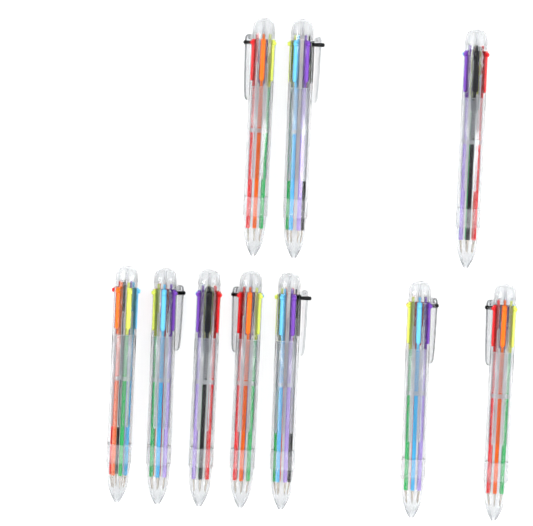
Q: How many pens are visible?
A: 10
